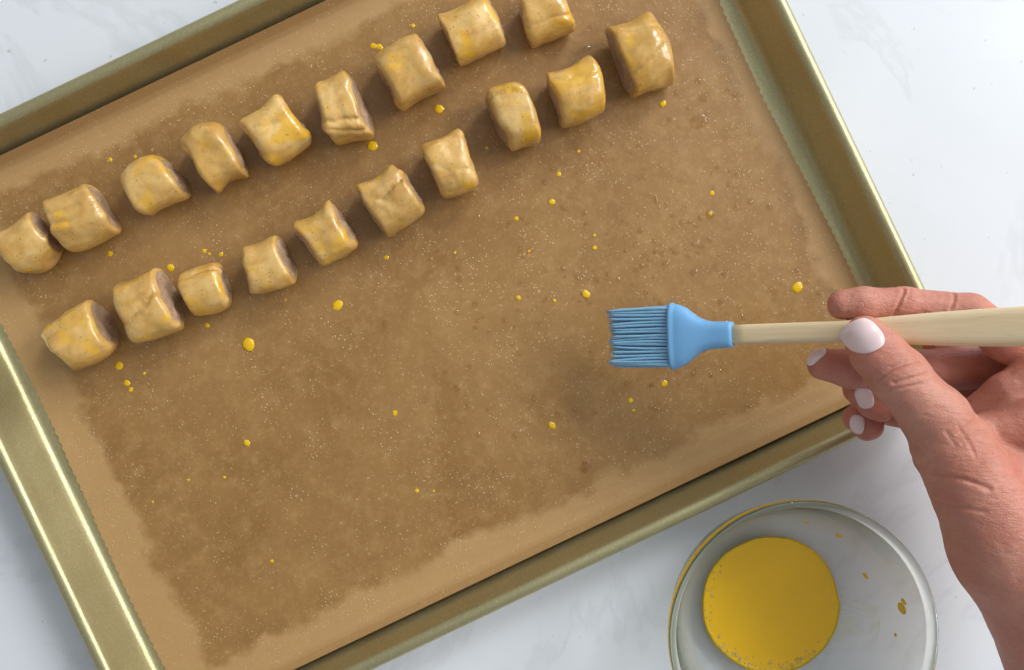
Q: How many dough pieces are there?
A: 19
